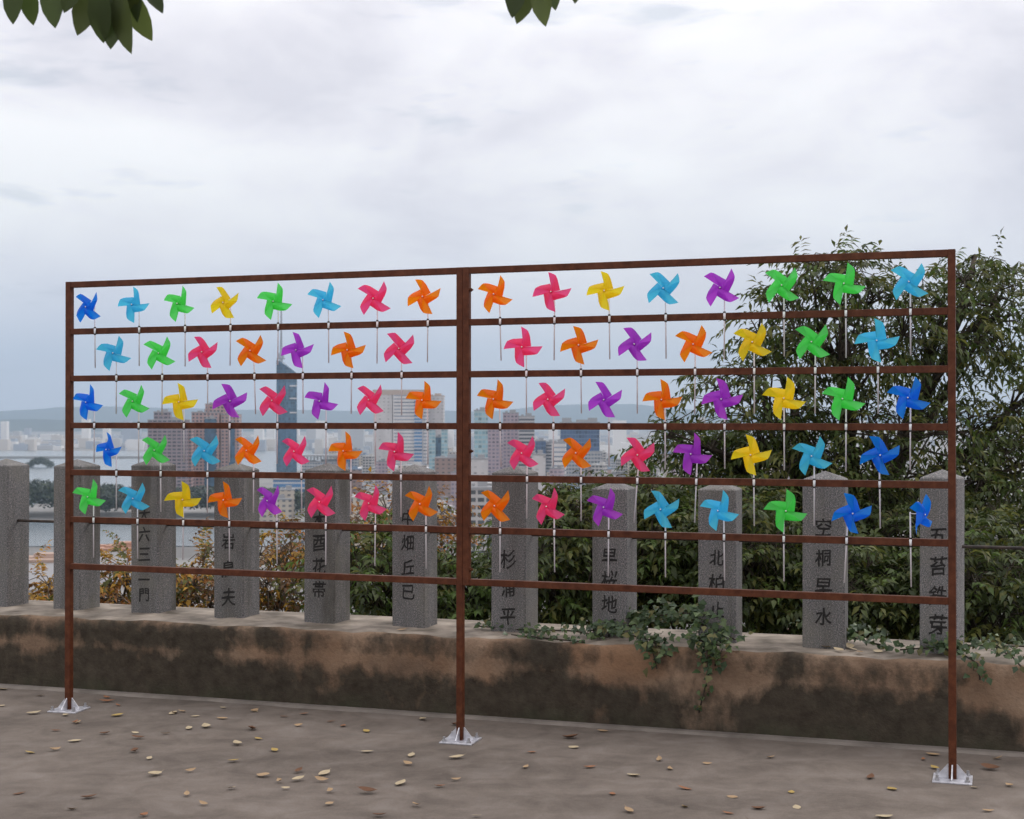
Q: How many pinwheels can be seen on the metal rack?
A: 76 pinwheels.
